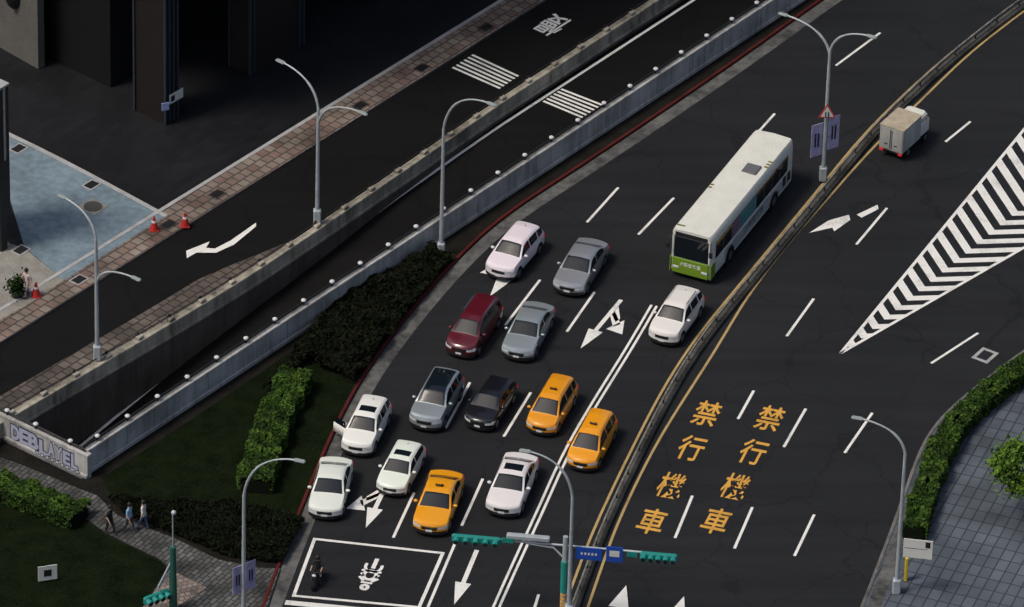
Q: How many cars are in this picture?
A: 14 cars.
